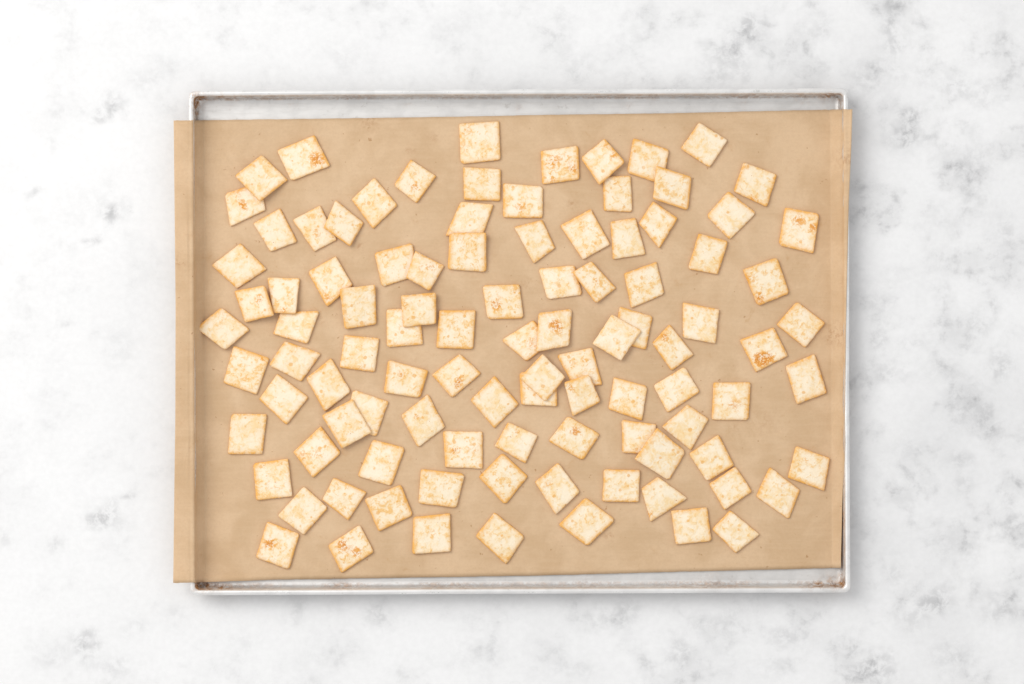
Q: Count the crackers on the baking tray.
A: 100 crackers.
